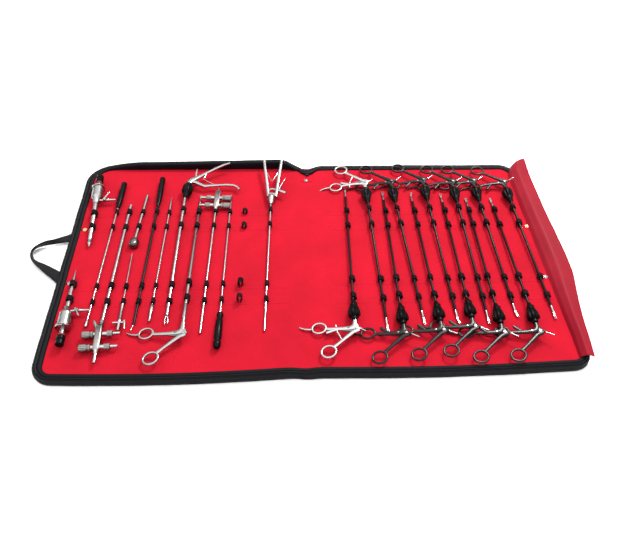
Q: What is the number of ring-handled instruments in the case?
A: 13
